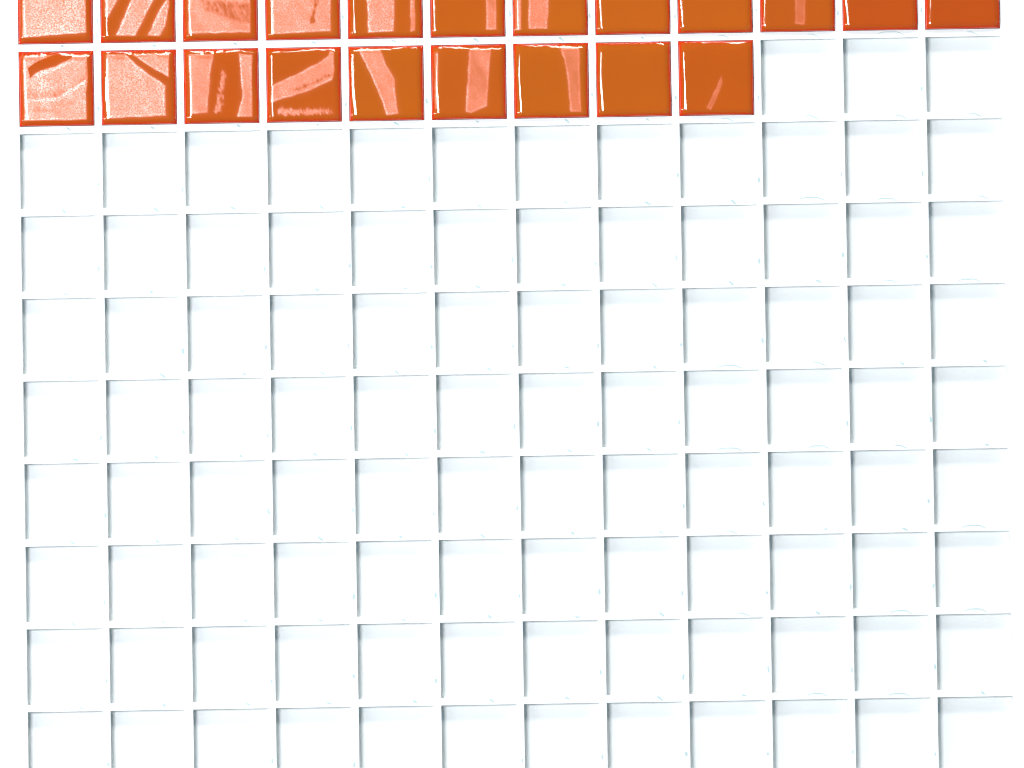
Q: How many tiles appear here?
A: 21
